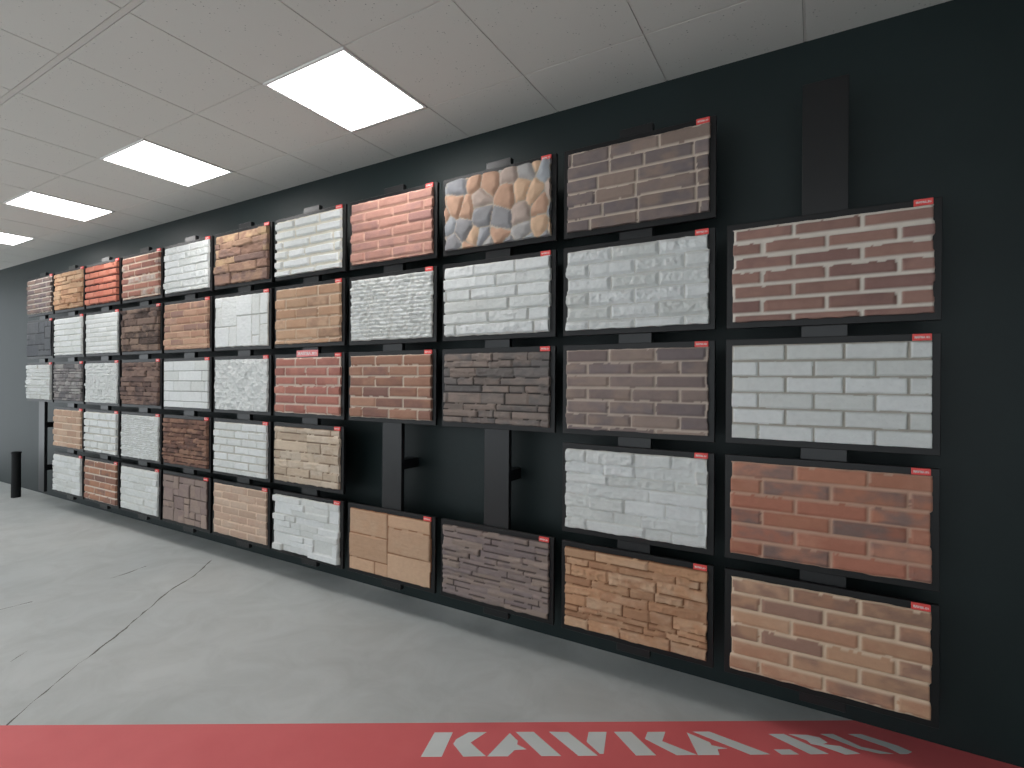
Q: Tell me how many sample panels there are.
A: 50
